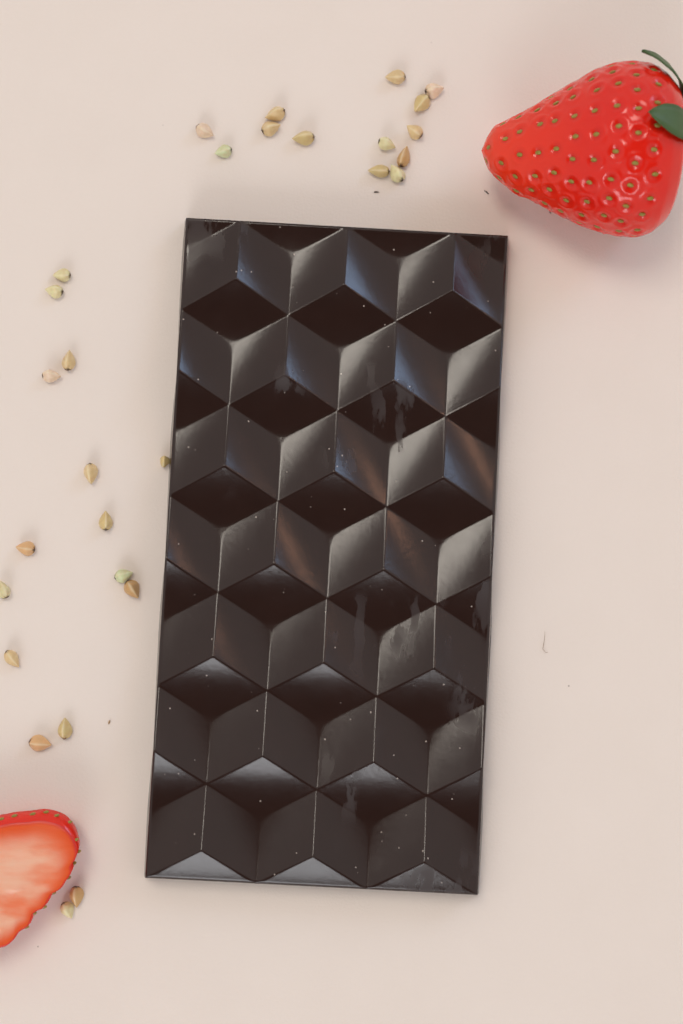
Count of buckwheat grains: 29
